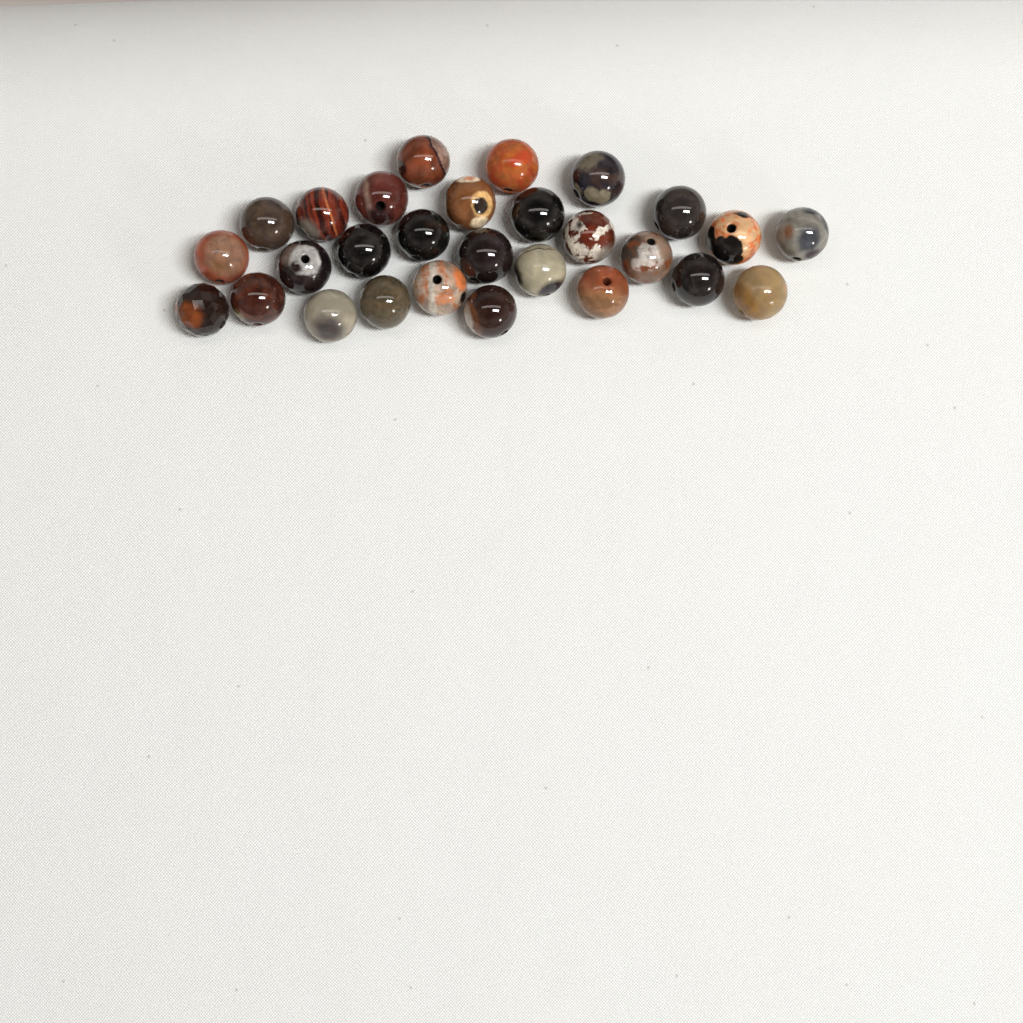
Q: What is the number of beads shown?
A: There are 28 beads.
